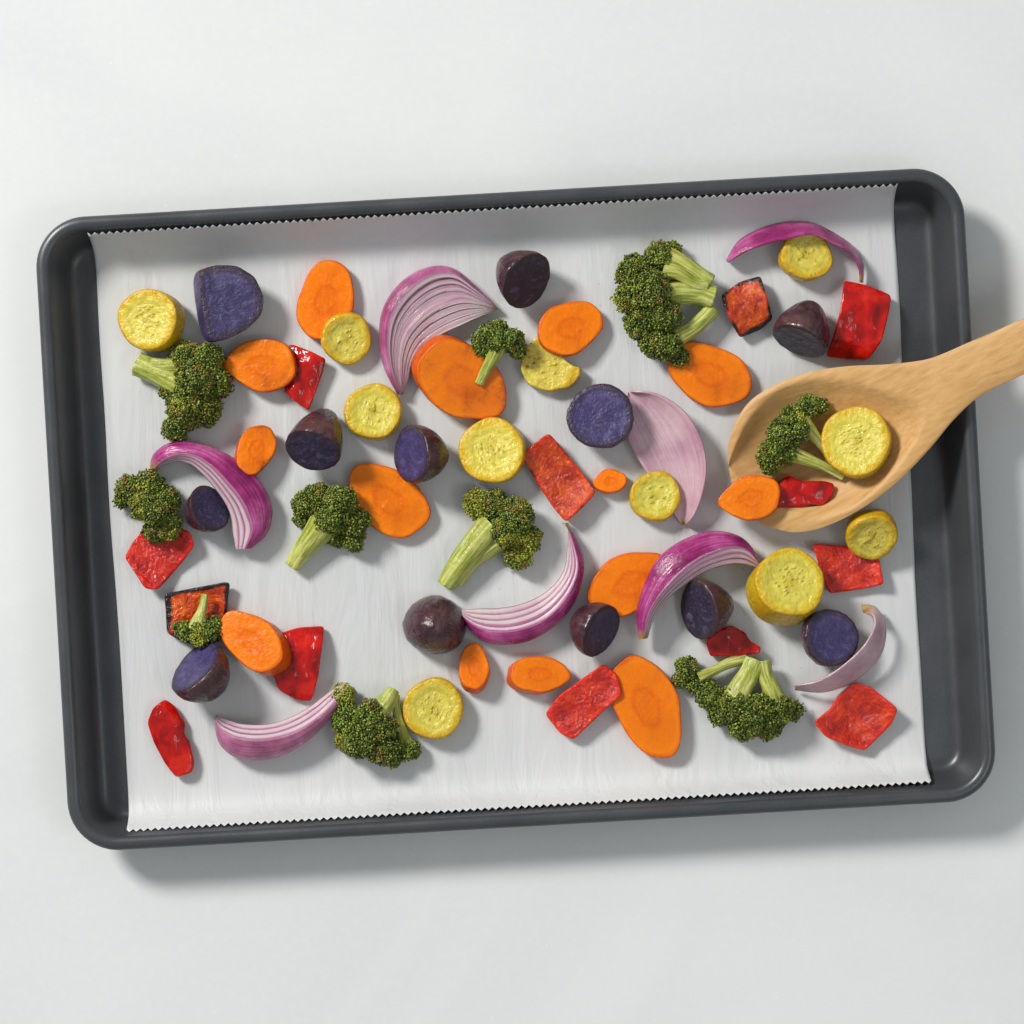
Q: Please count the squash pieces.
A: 11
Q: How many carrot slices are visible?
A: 14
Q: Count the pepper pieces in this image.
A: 13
